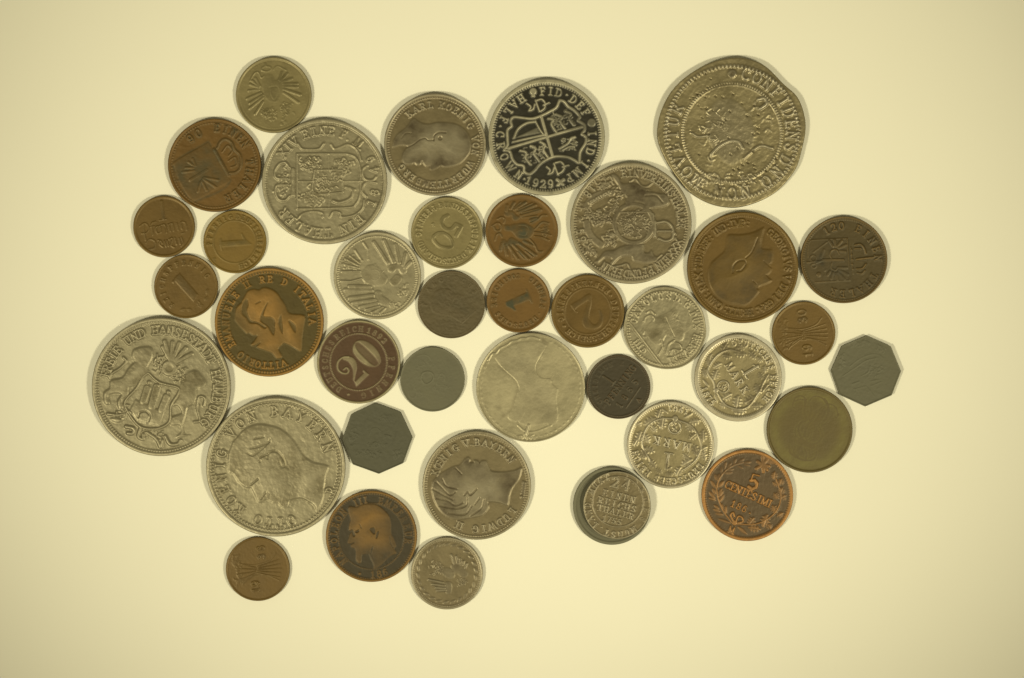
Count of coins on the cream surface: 39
